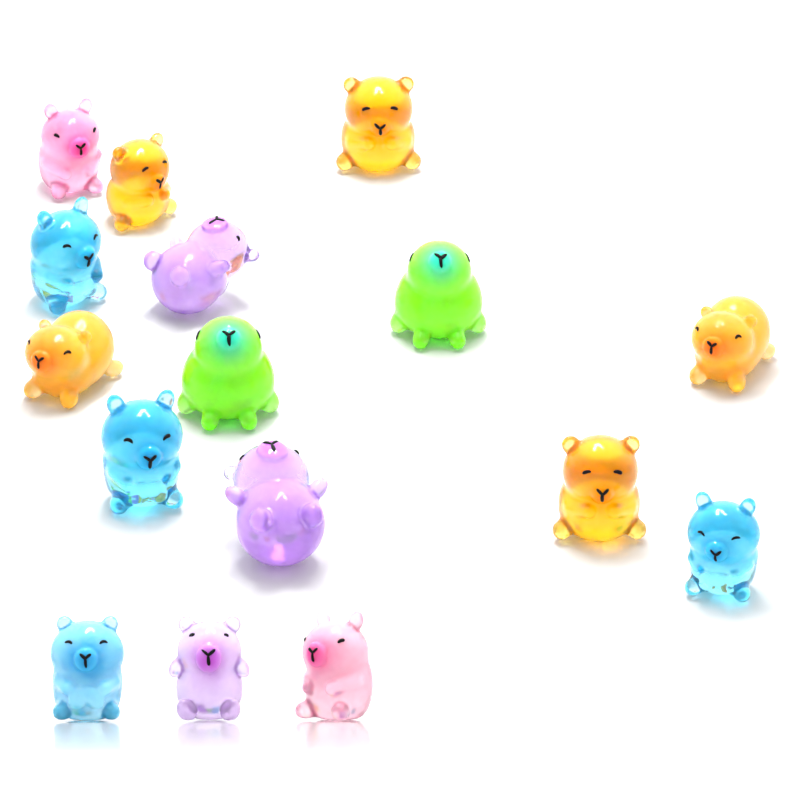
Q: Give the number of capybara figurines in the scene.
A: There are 16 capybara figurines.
